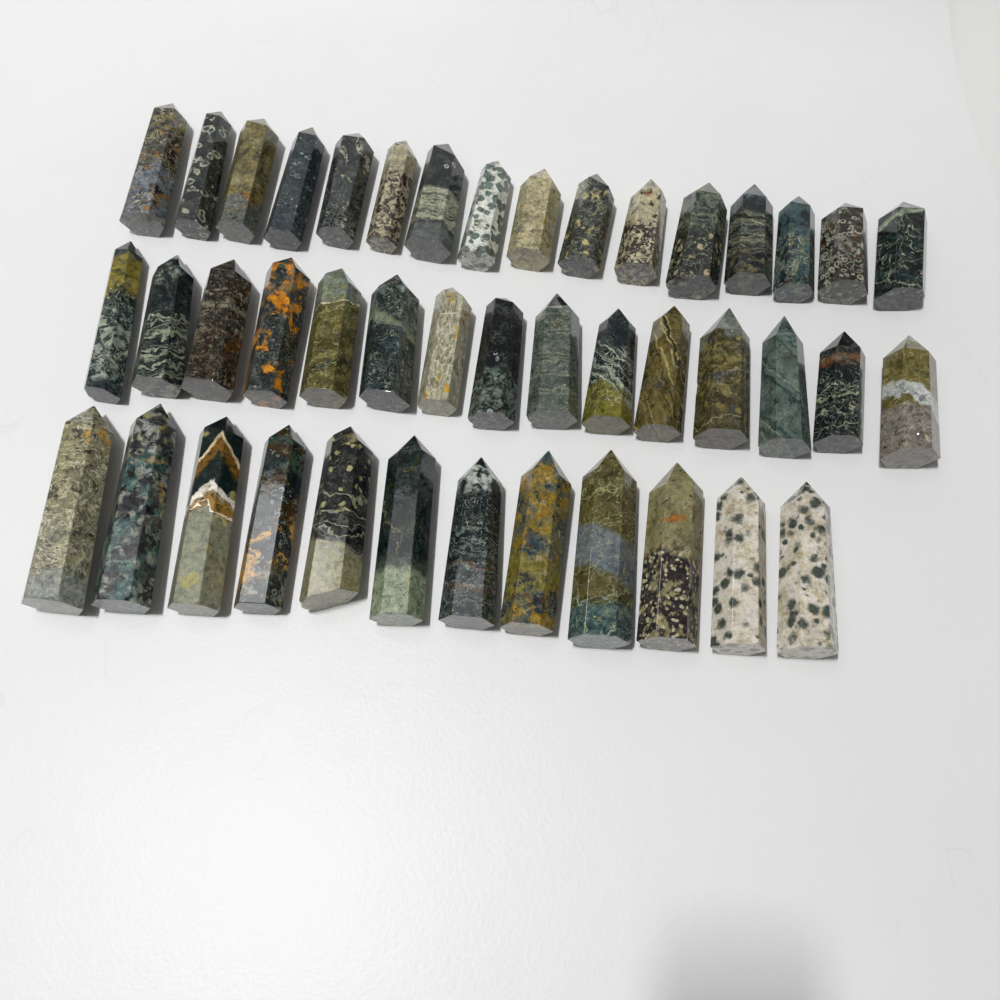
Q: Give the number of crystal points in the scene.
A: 43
